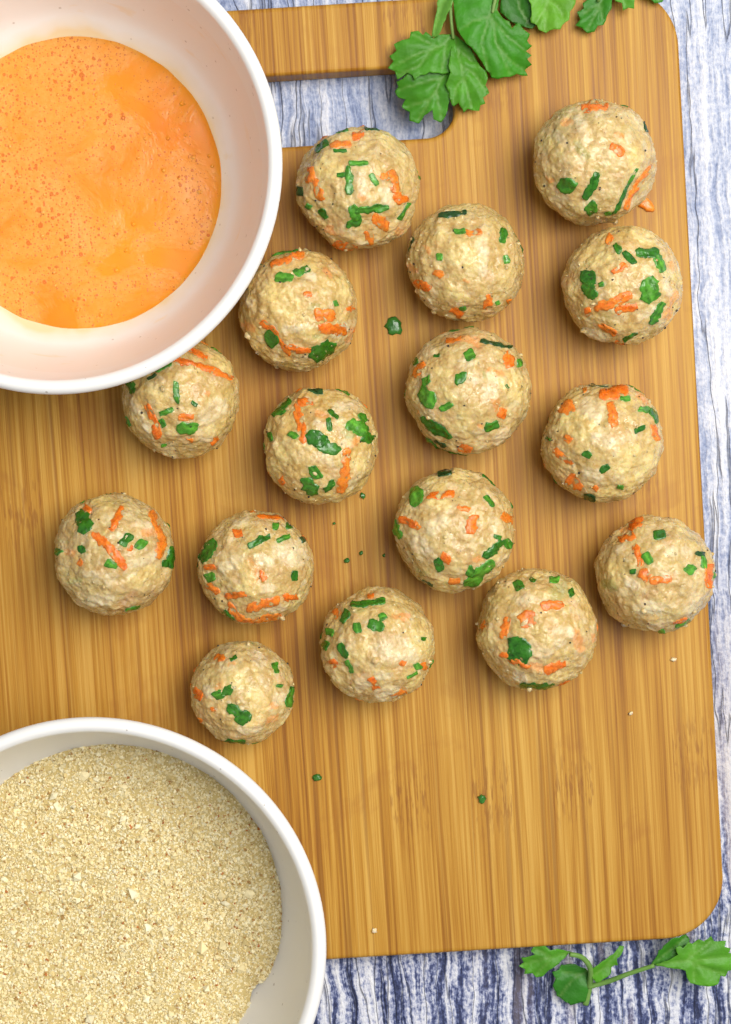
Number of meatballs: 16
